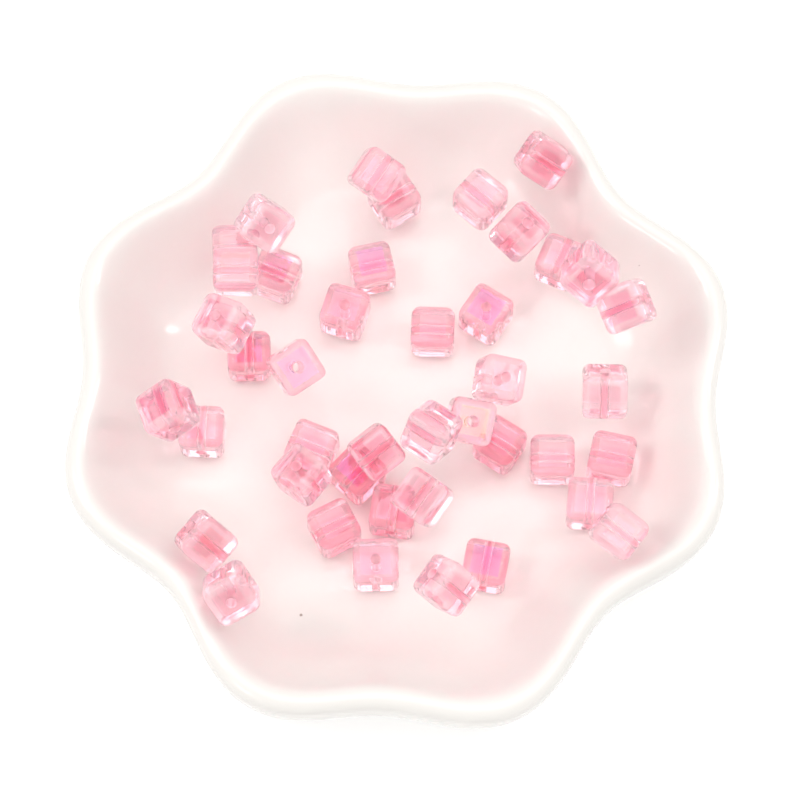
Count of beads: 42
